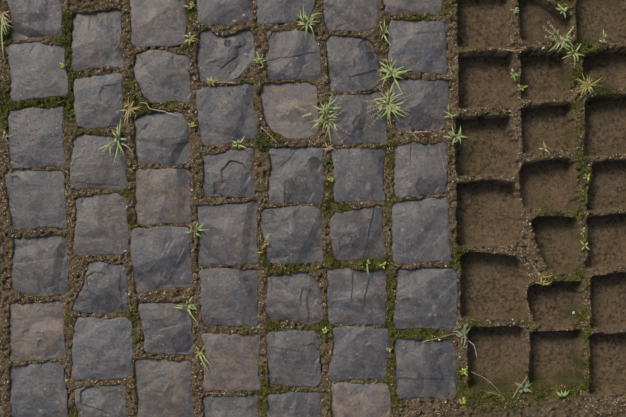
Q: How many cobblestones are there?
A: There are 52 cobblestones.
